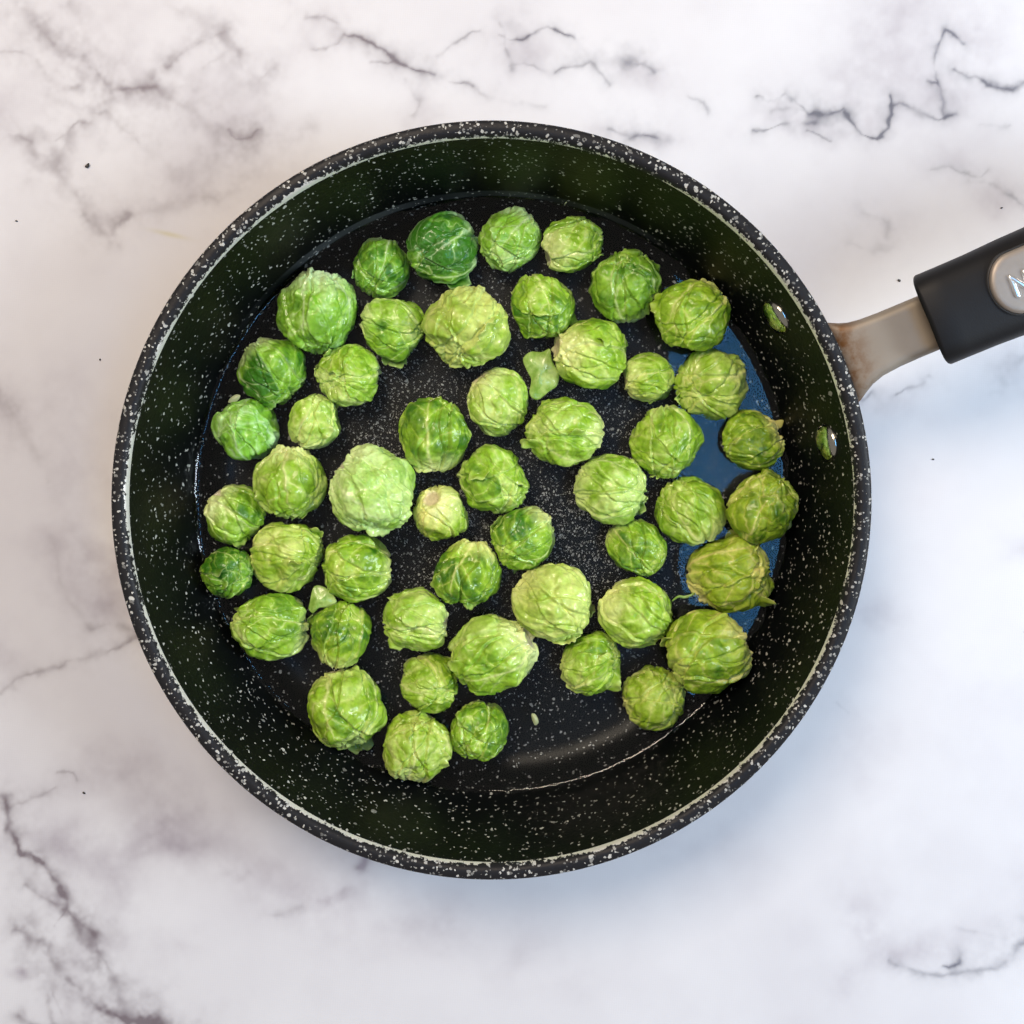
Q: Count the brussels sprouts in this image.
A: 50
